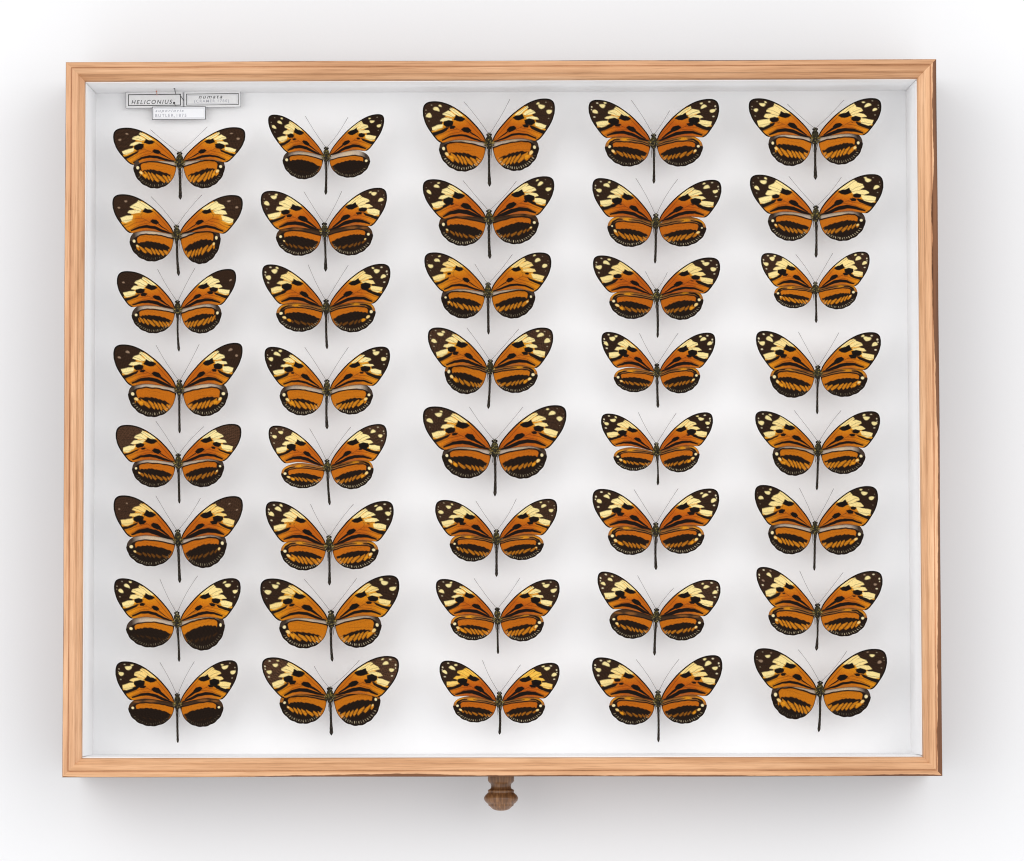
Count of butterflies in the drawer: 40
